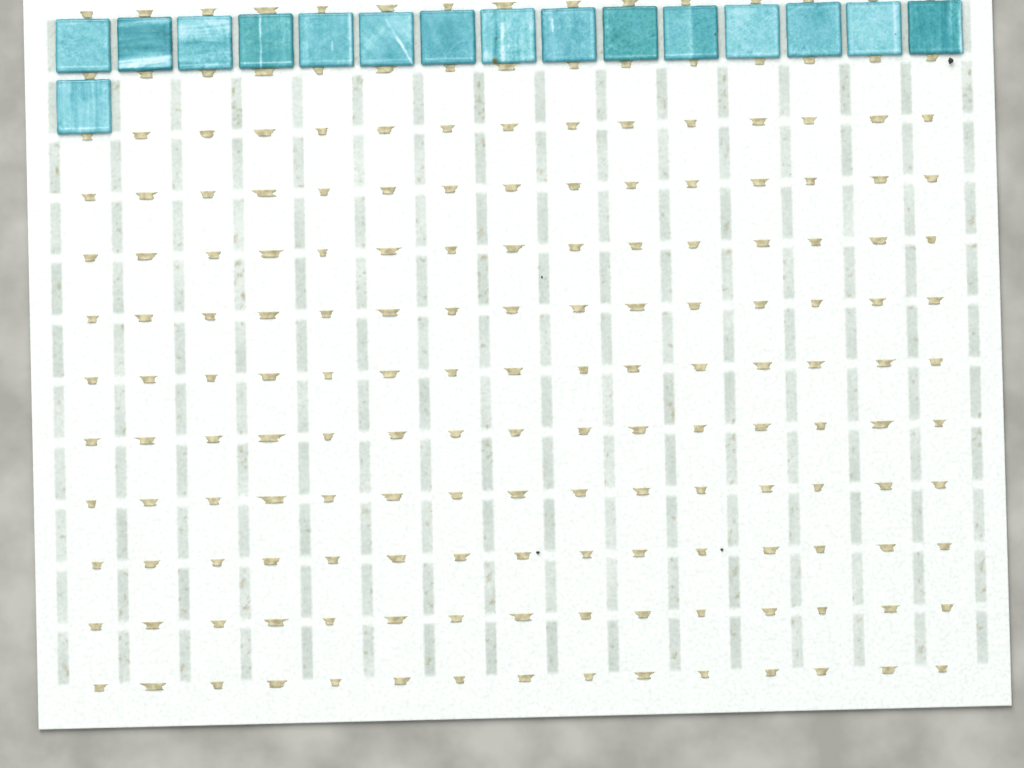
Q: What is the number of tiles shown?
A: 16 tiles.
